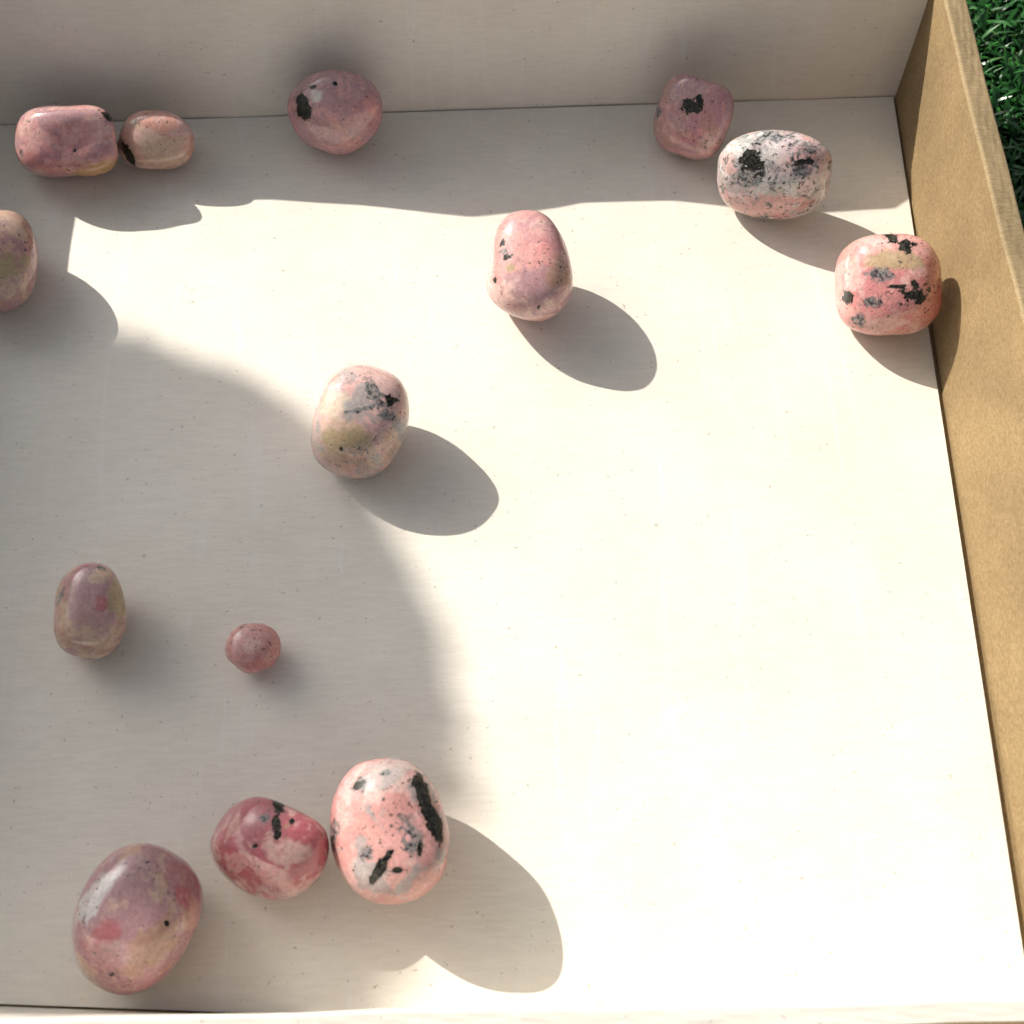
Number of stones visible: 14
